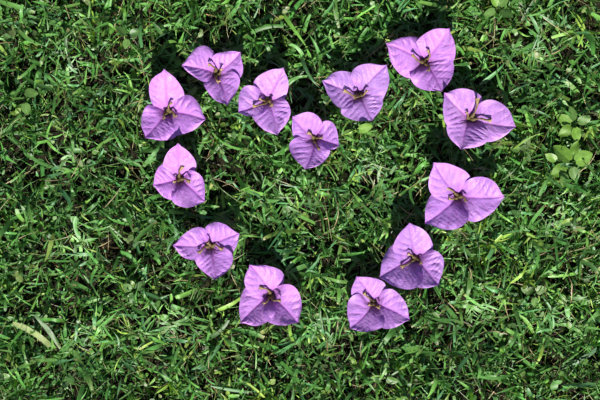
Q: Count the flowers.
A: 13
